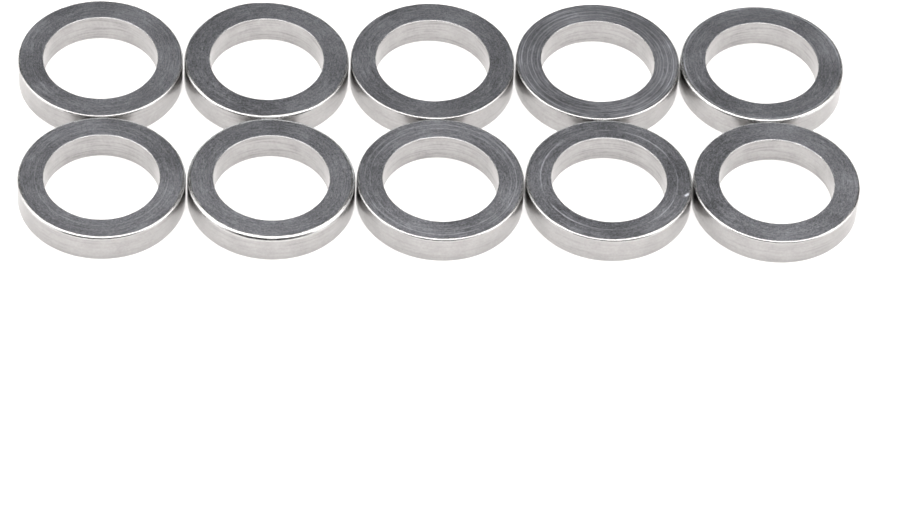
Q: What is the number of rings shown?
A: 10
